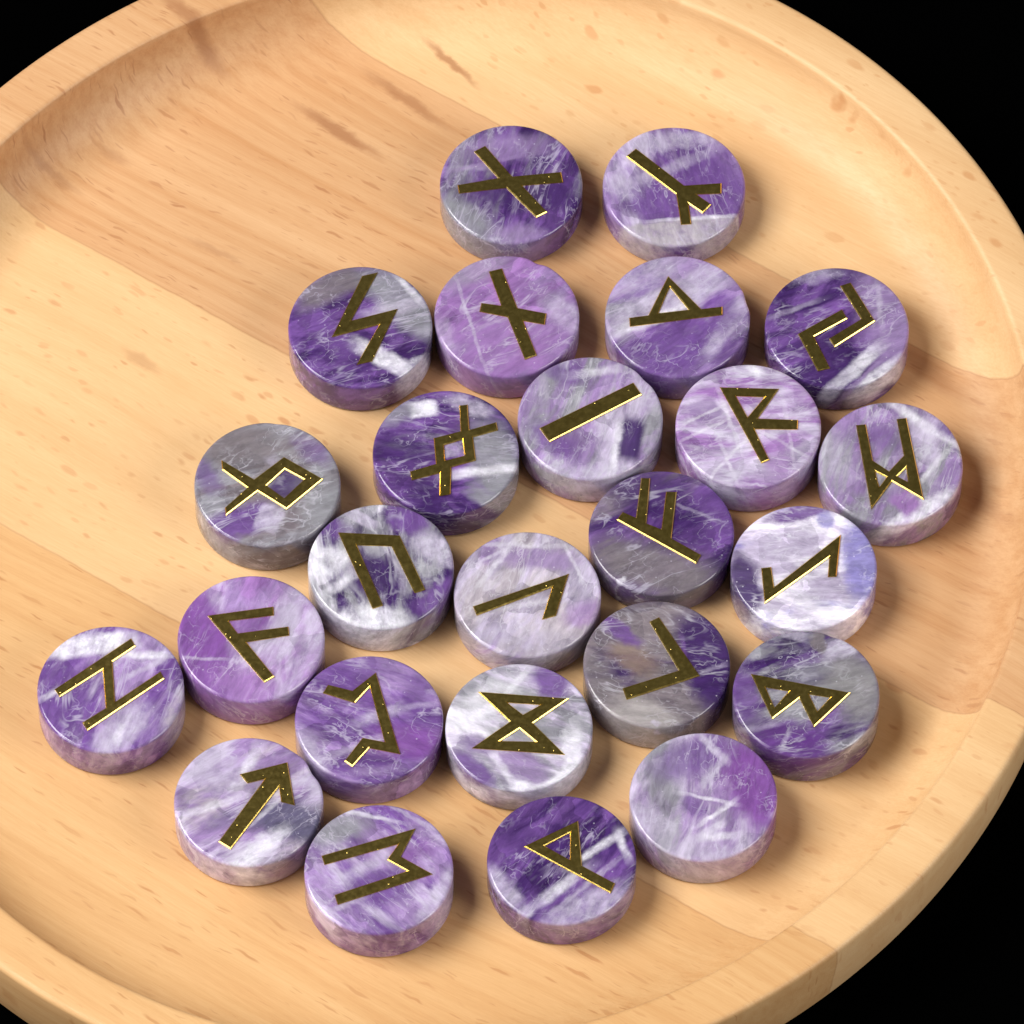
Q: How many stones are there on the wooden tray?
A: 25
